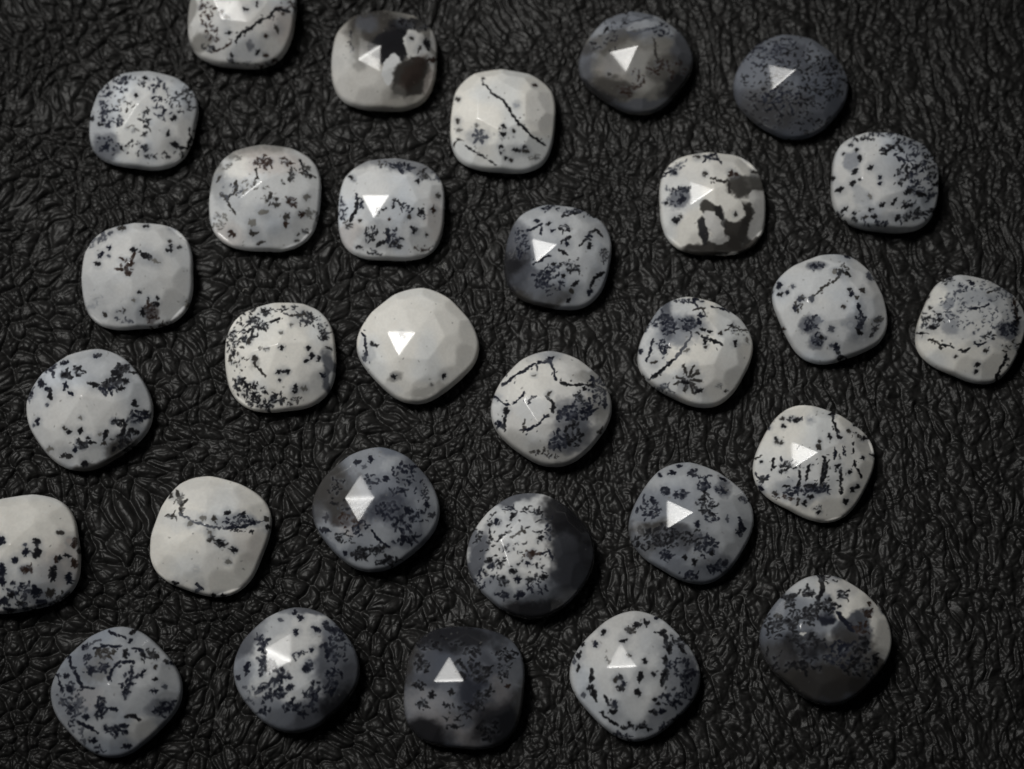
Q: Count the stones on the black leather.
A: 30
